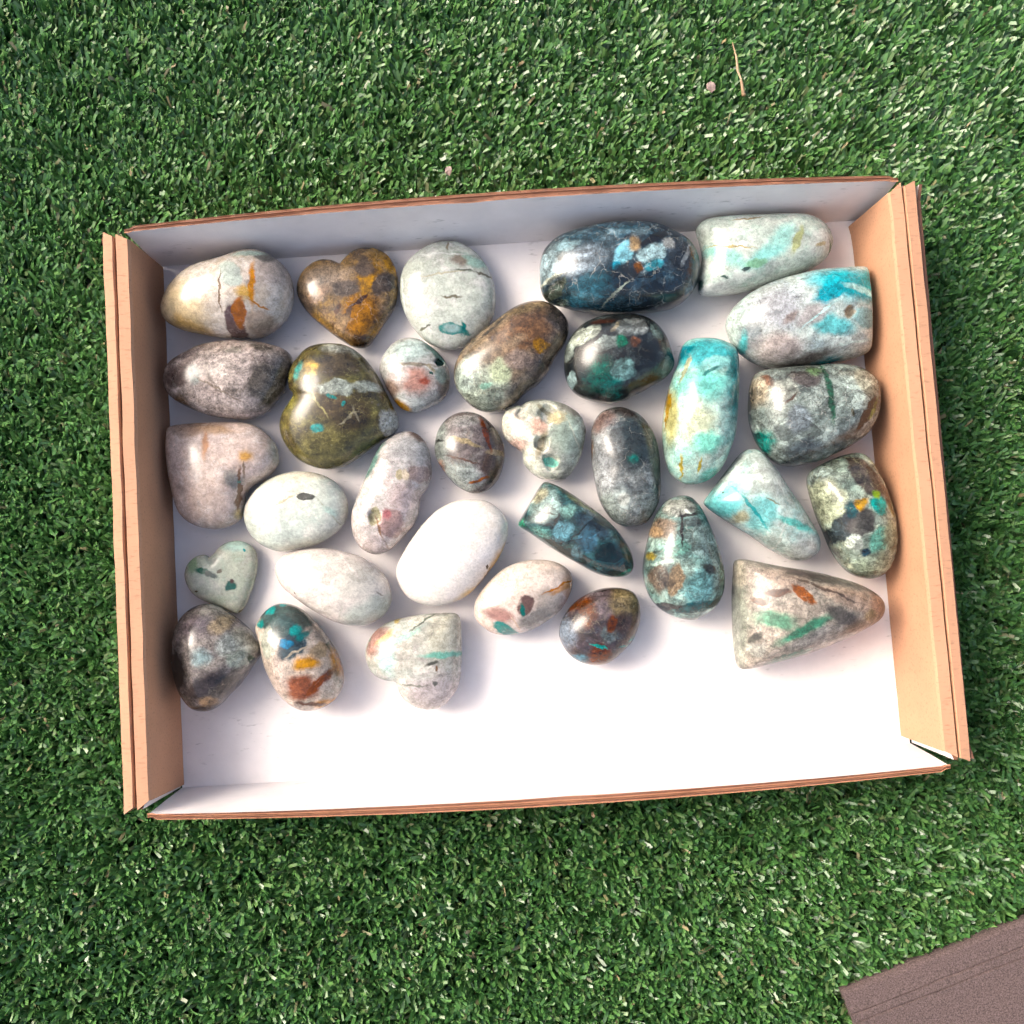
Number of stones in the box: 32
